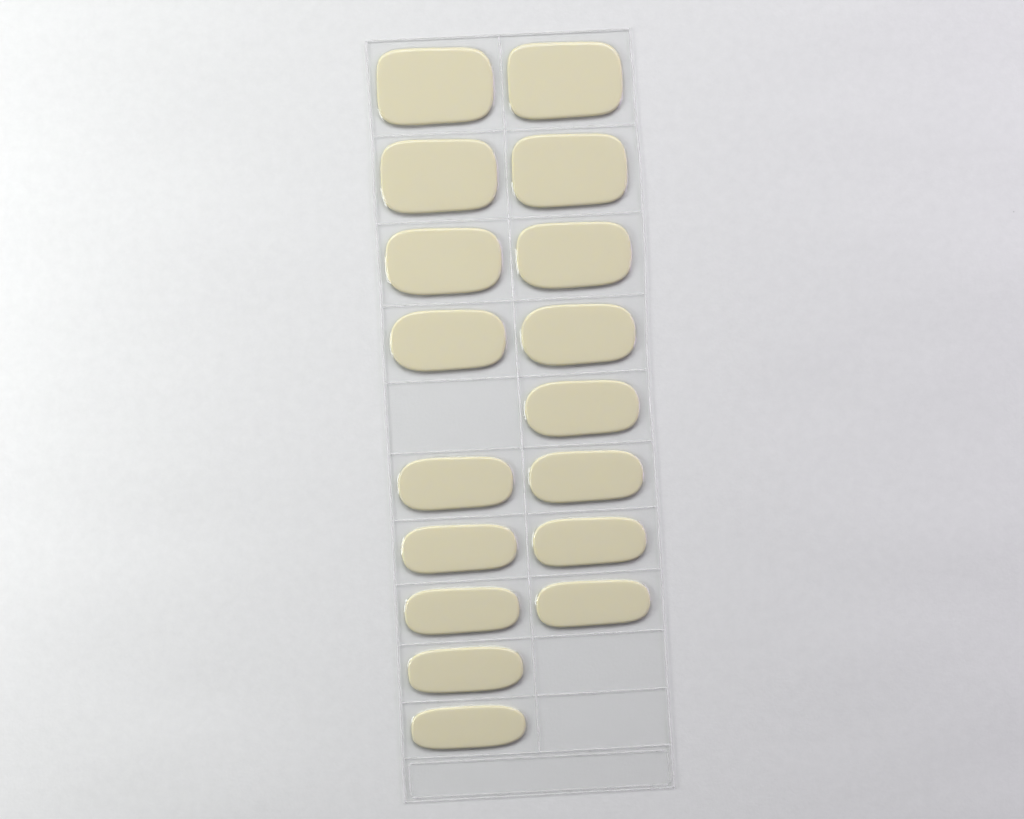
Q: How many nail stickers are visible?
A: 17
